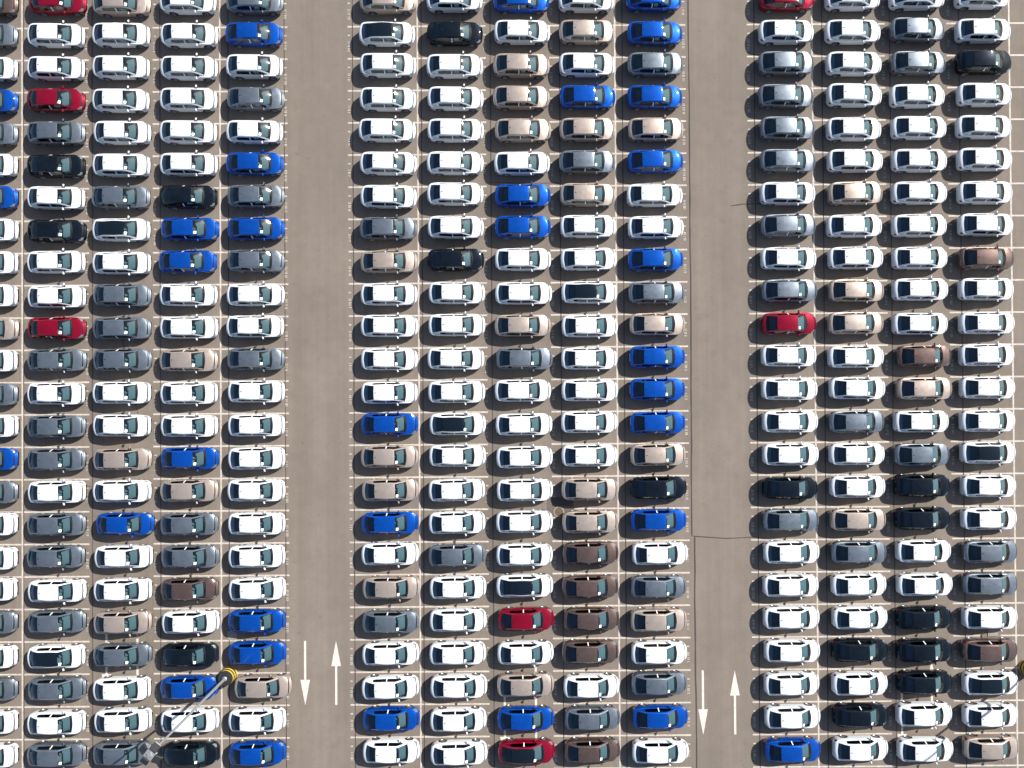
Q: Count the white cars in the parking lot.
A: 185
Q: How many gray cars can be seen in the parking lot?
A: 52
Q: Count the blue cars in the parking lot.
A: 33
